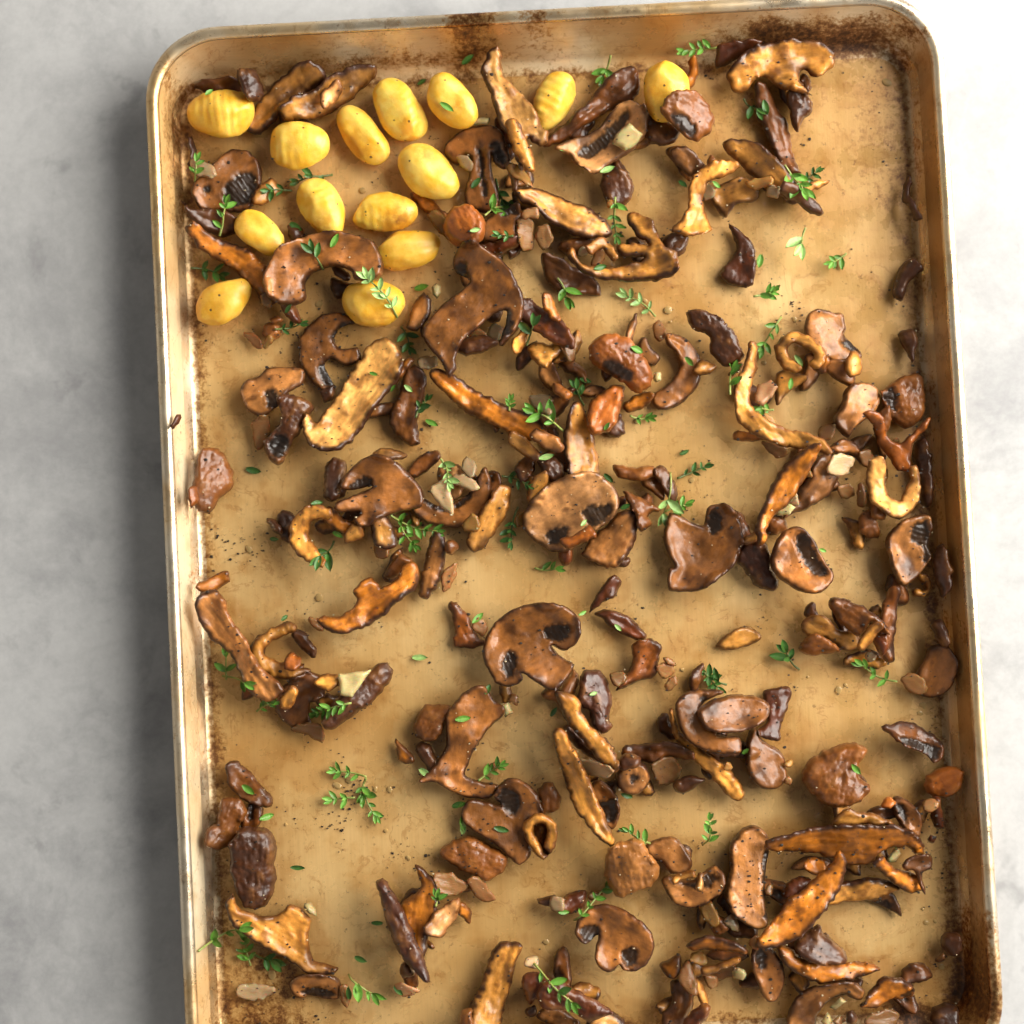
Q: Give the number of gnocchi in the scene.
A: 14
